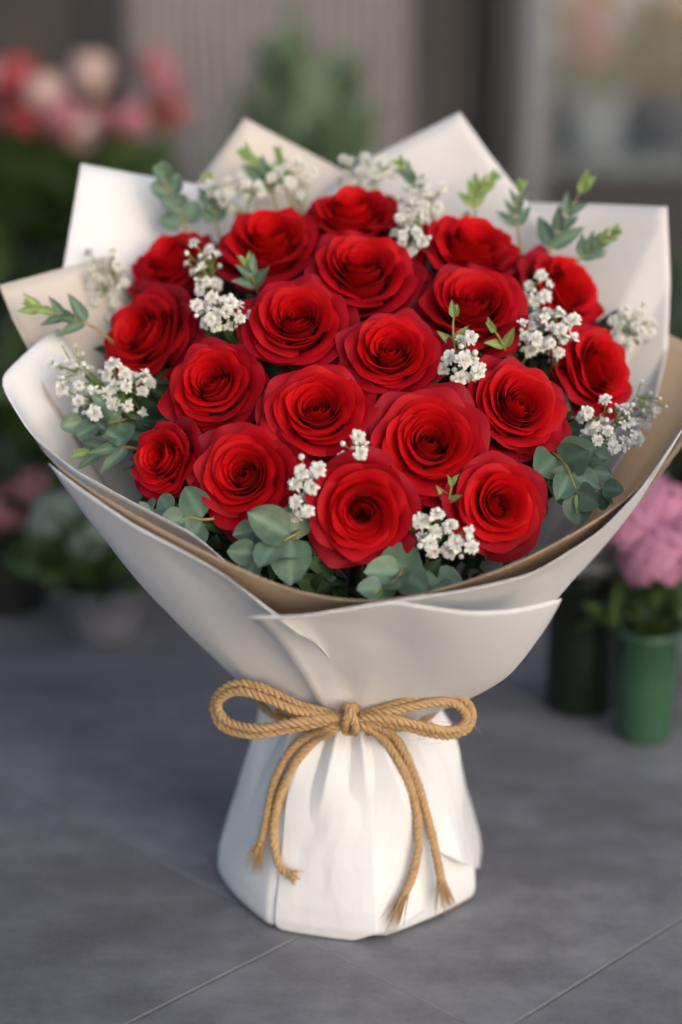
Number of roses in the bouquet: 19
